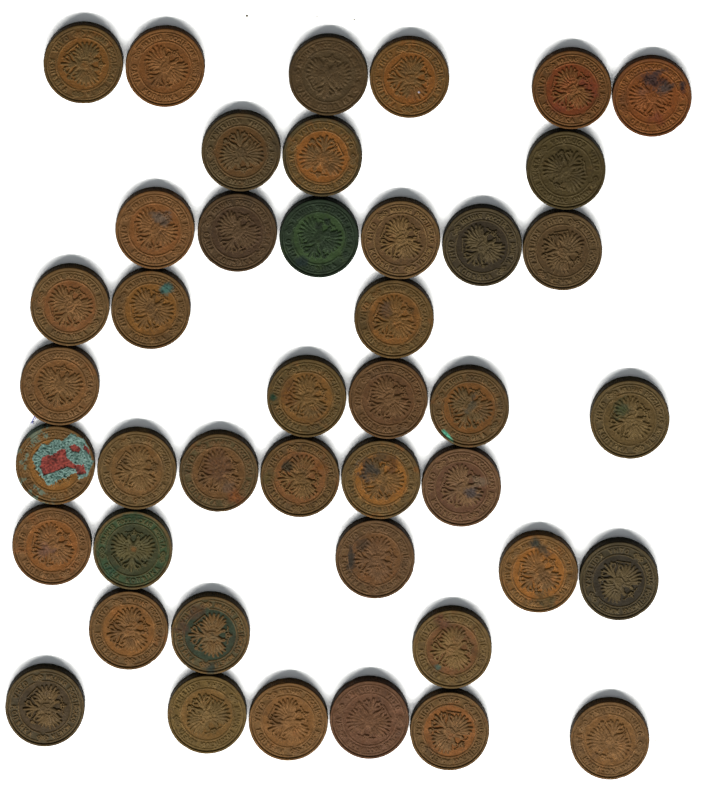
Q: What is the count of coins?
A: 43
